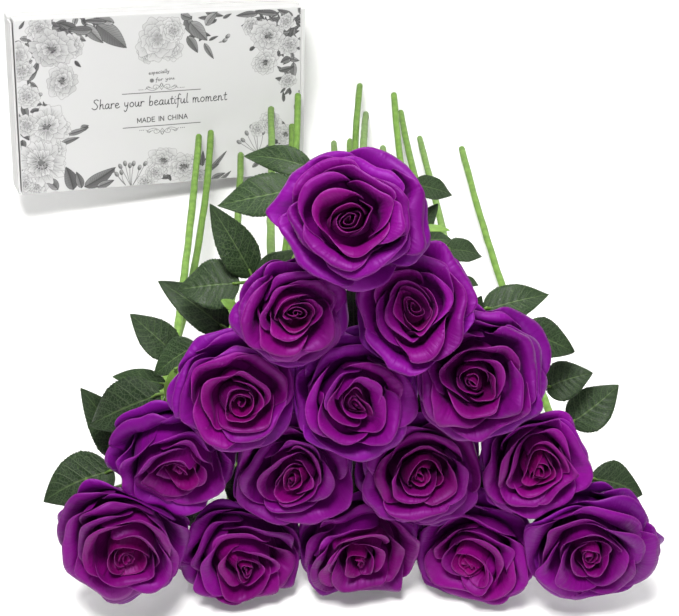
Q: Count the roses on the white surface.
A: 15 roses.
